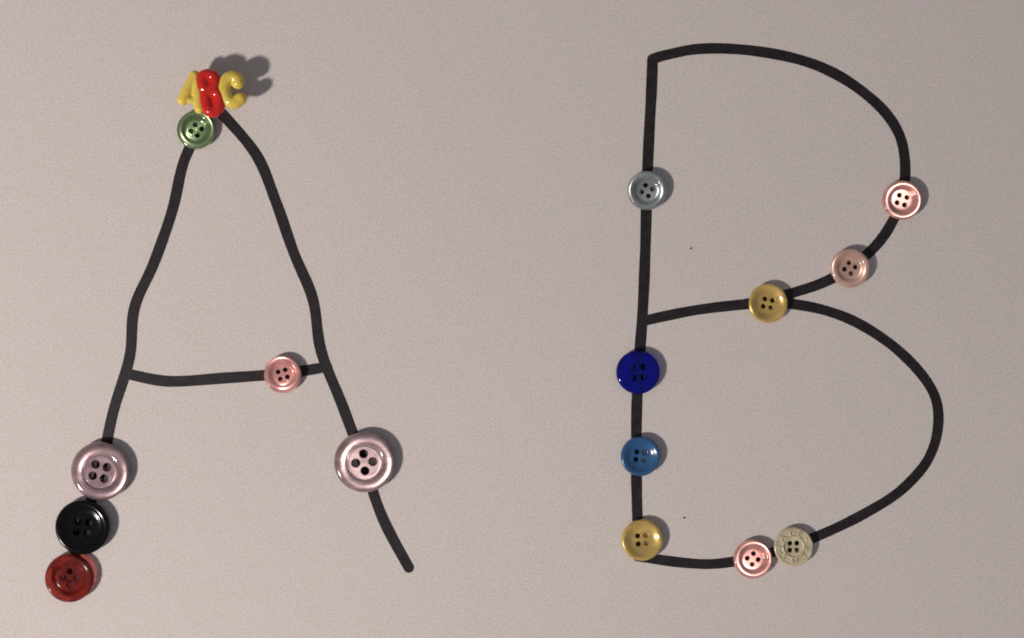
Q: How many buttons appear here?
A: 15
